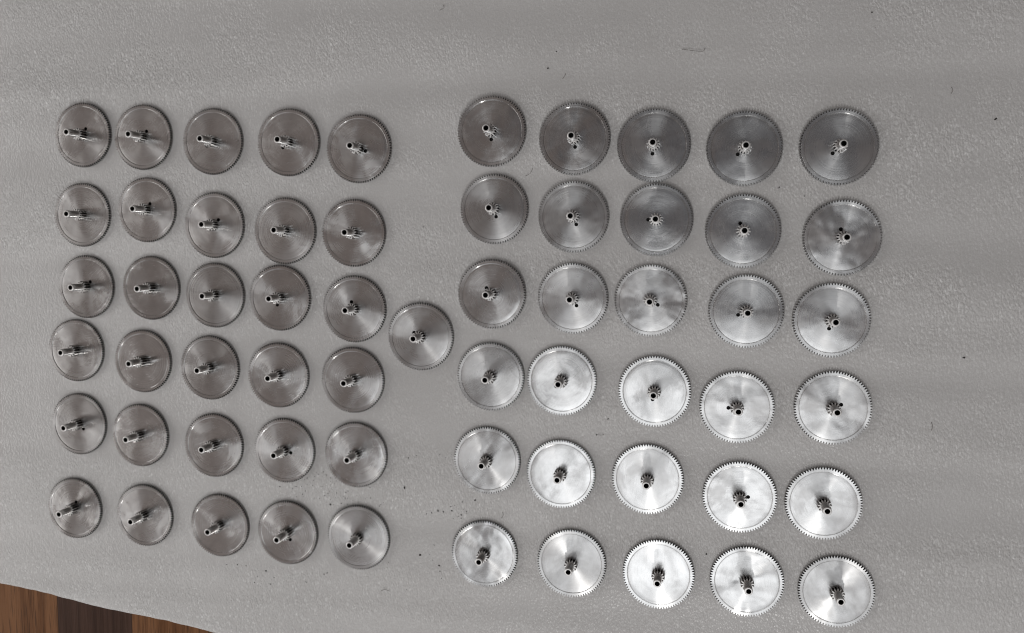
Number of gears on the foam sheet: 61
